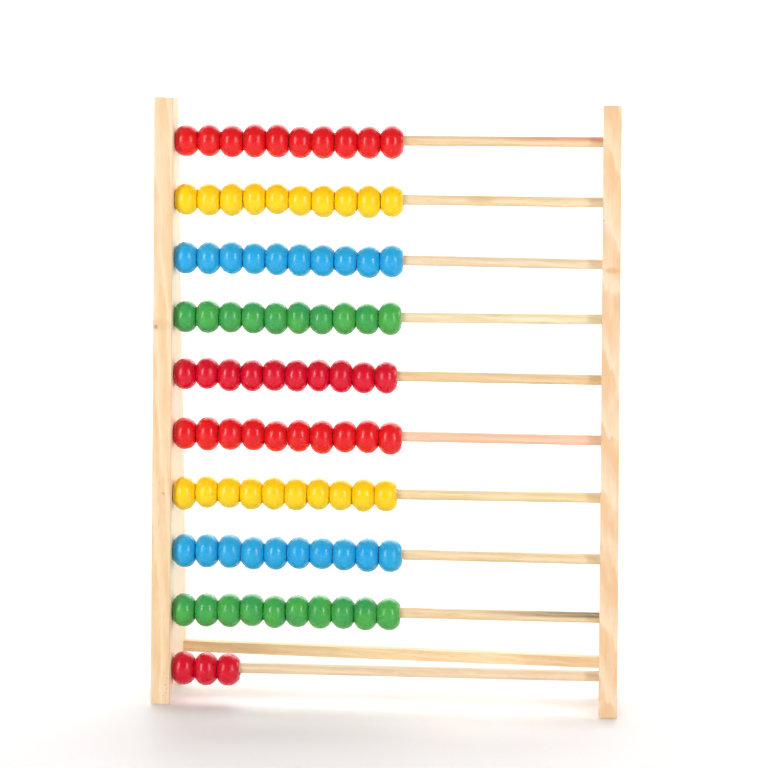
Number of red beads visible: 33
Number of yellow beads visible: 20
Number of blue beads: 20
